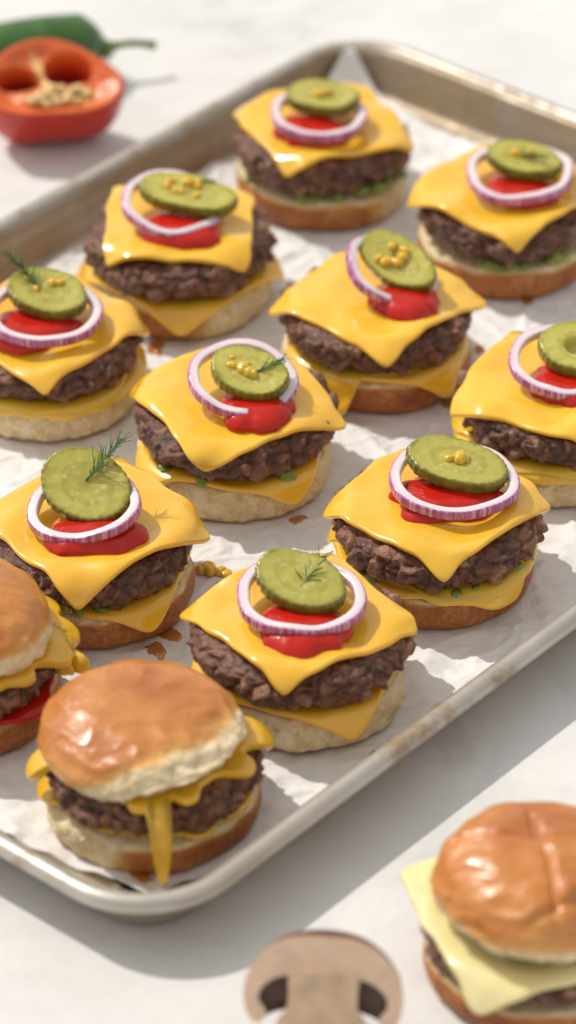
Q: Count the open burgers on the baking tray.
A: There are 10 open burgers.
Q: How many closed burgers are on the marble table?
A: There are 3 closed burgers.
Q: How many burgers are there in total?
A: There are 13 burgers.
